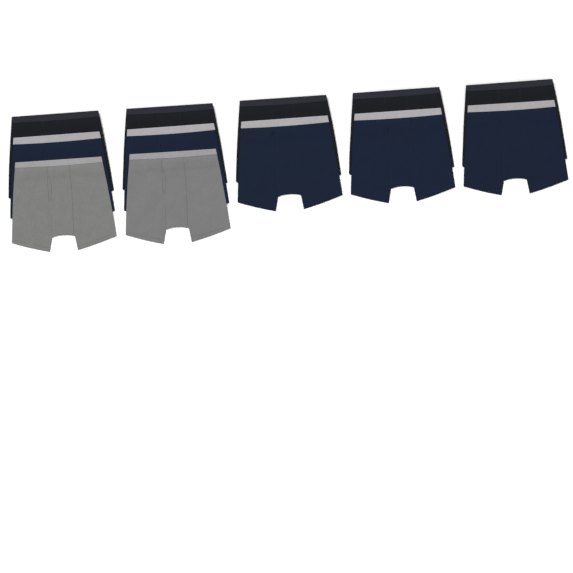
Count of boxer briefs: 12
